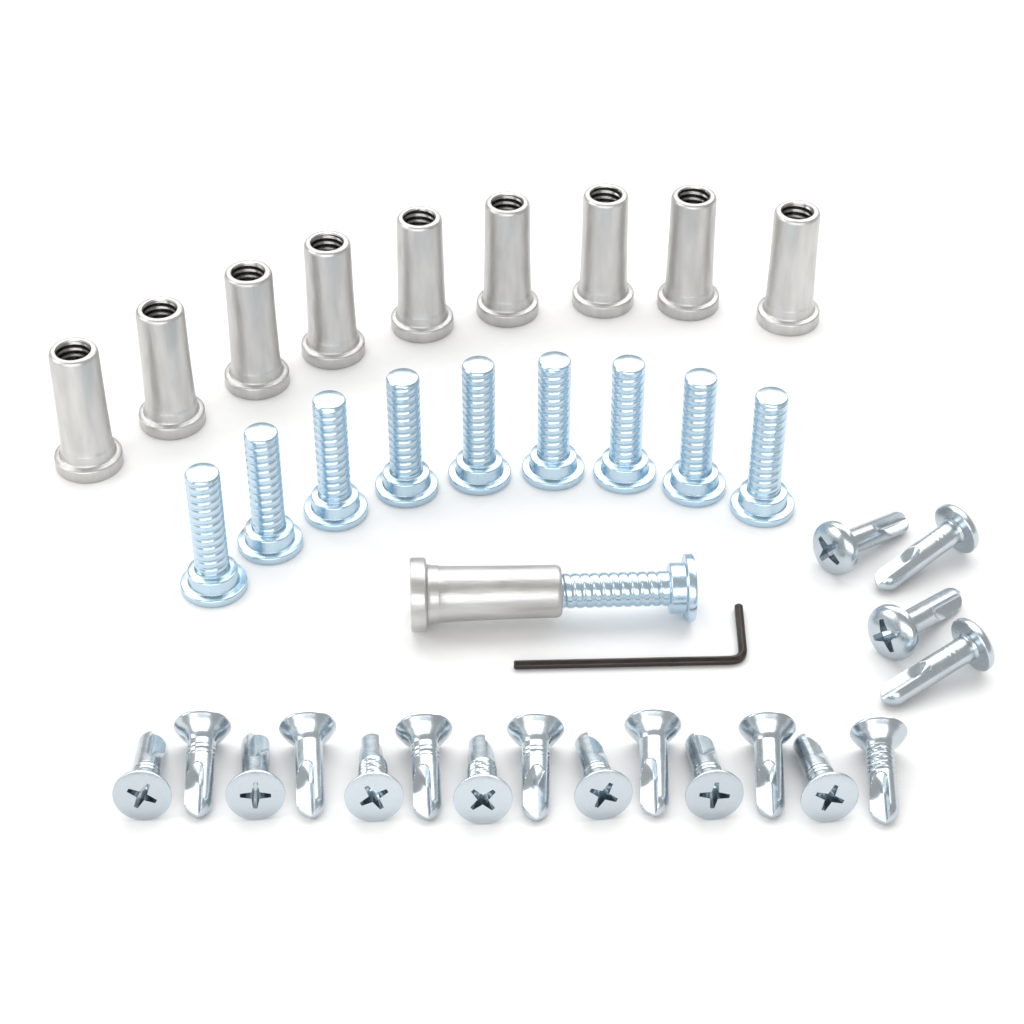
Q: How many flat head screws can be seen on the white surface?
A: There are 14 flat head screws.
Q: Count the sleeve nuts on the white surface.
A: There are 10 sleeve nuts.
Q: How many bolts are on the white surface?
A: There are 10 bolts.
